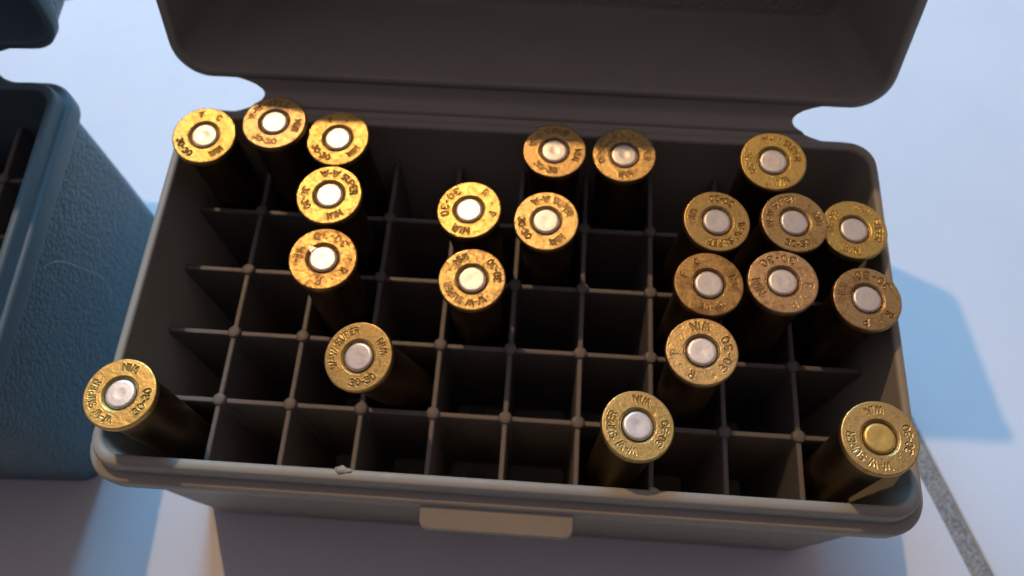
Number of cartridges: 22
